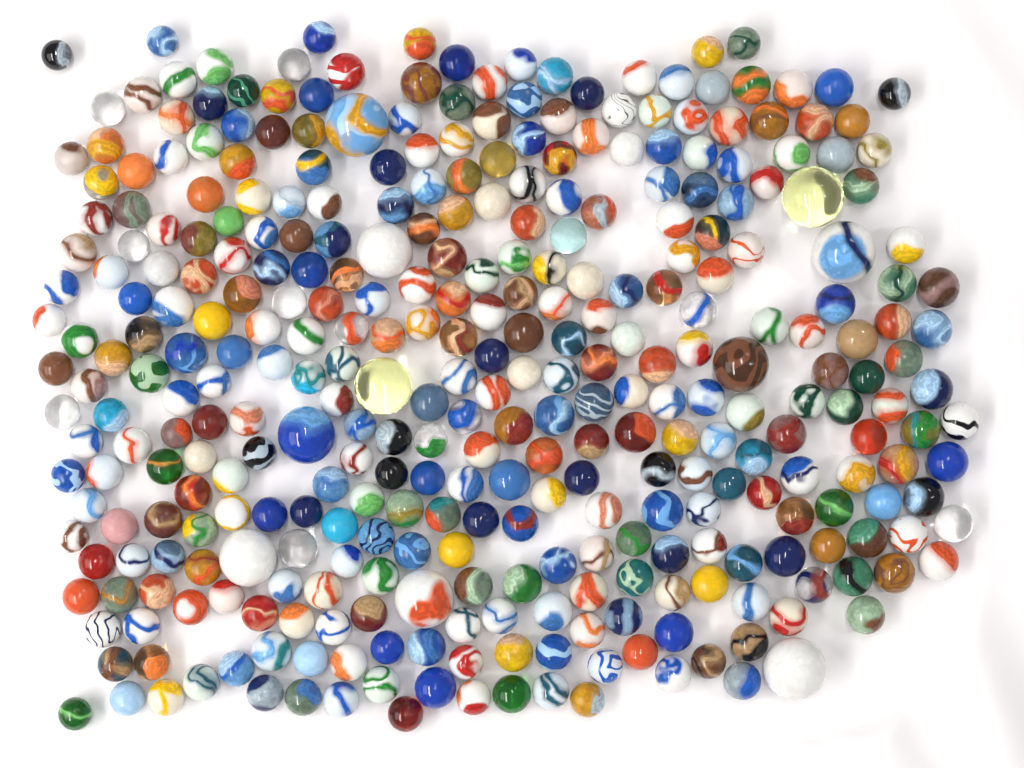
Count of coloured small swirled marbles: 136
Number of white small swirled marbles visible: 134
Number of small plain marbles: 67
